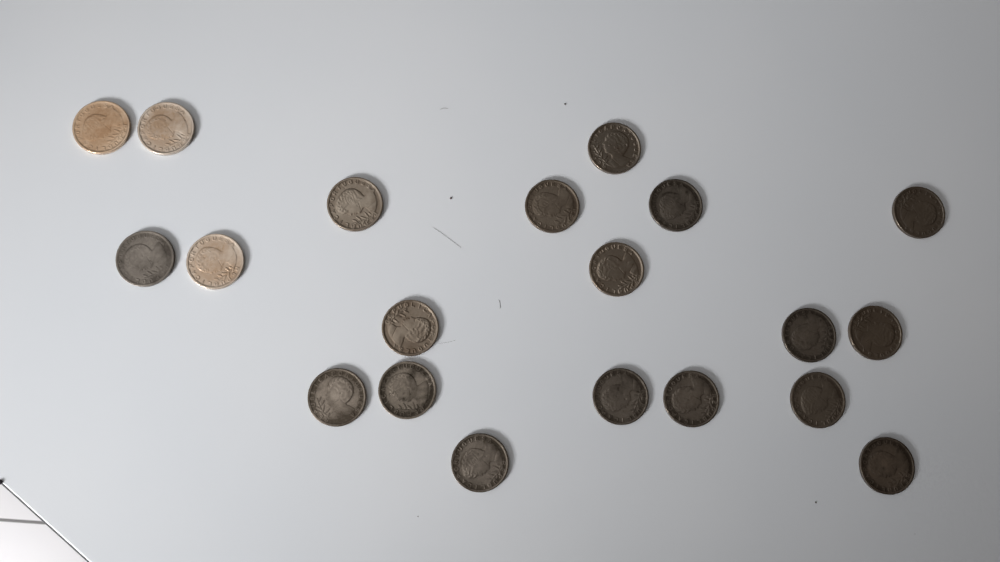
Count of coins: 20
